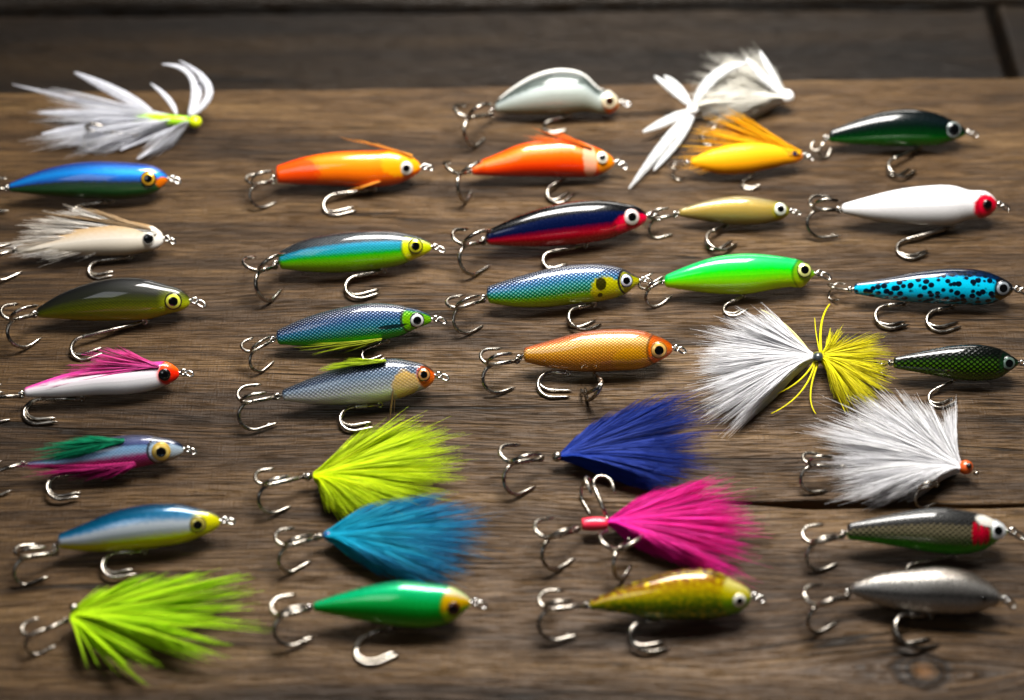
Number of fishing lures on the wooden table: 35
